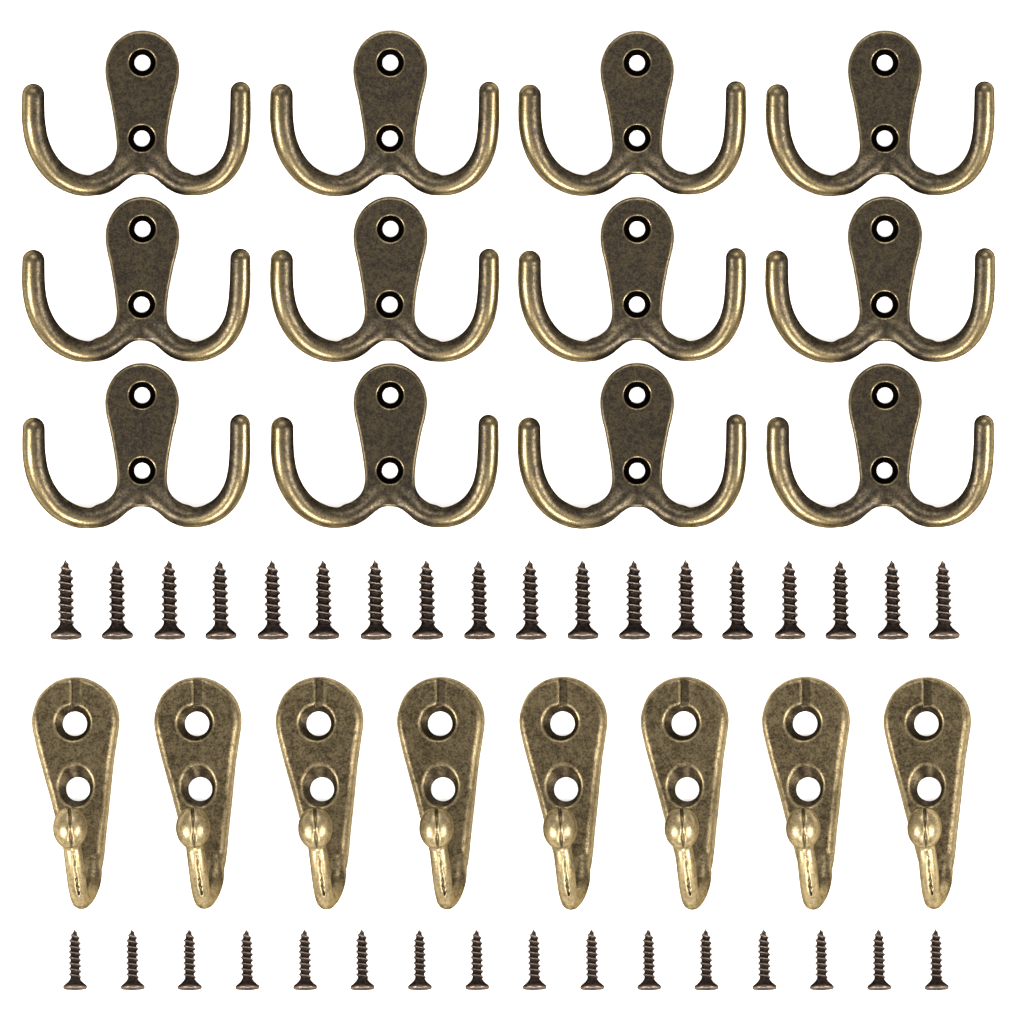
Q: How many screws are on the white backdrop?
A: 34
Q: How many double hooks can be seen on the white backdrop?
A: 12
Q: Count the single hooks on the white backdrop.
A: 8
